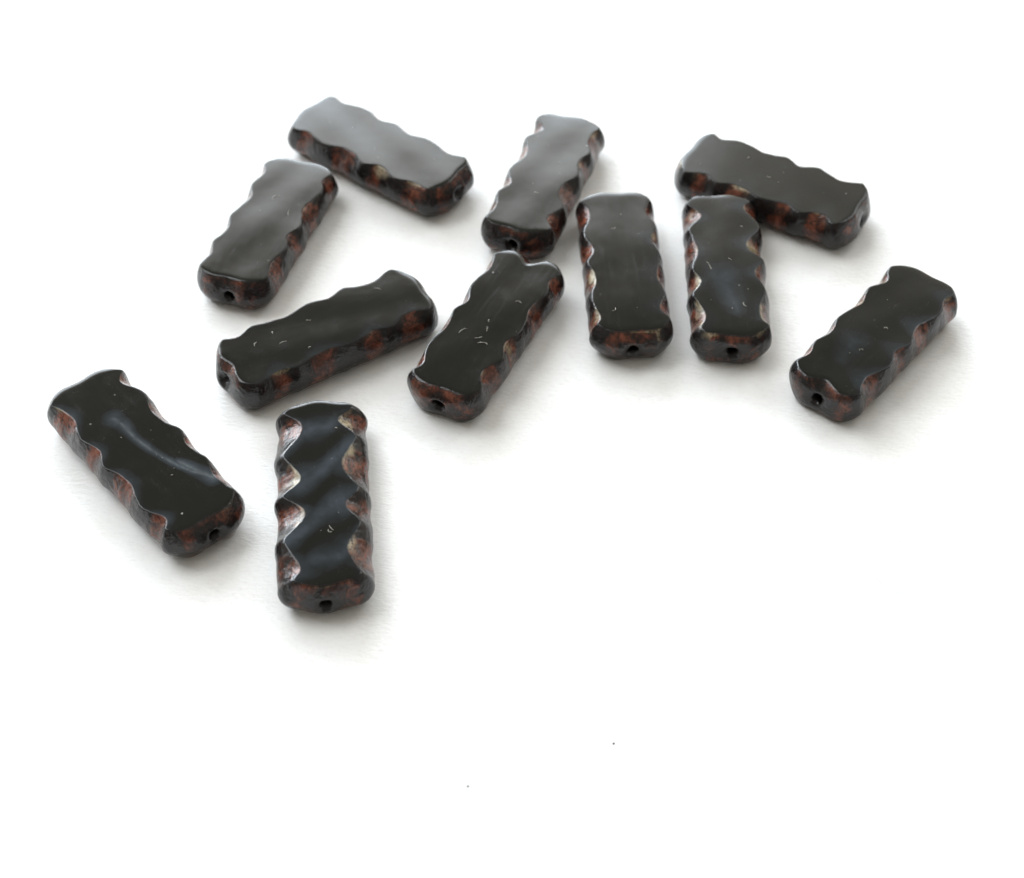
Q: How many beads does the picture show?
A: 11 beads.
